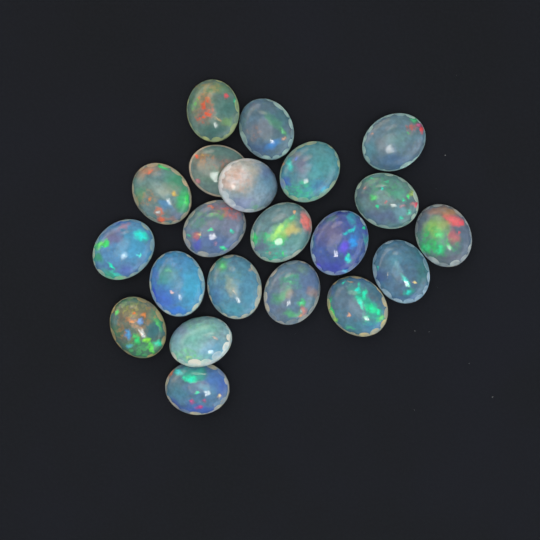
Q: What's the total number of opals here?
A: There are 21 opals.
